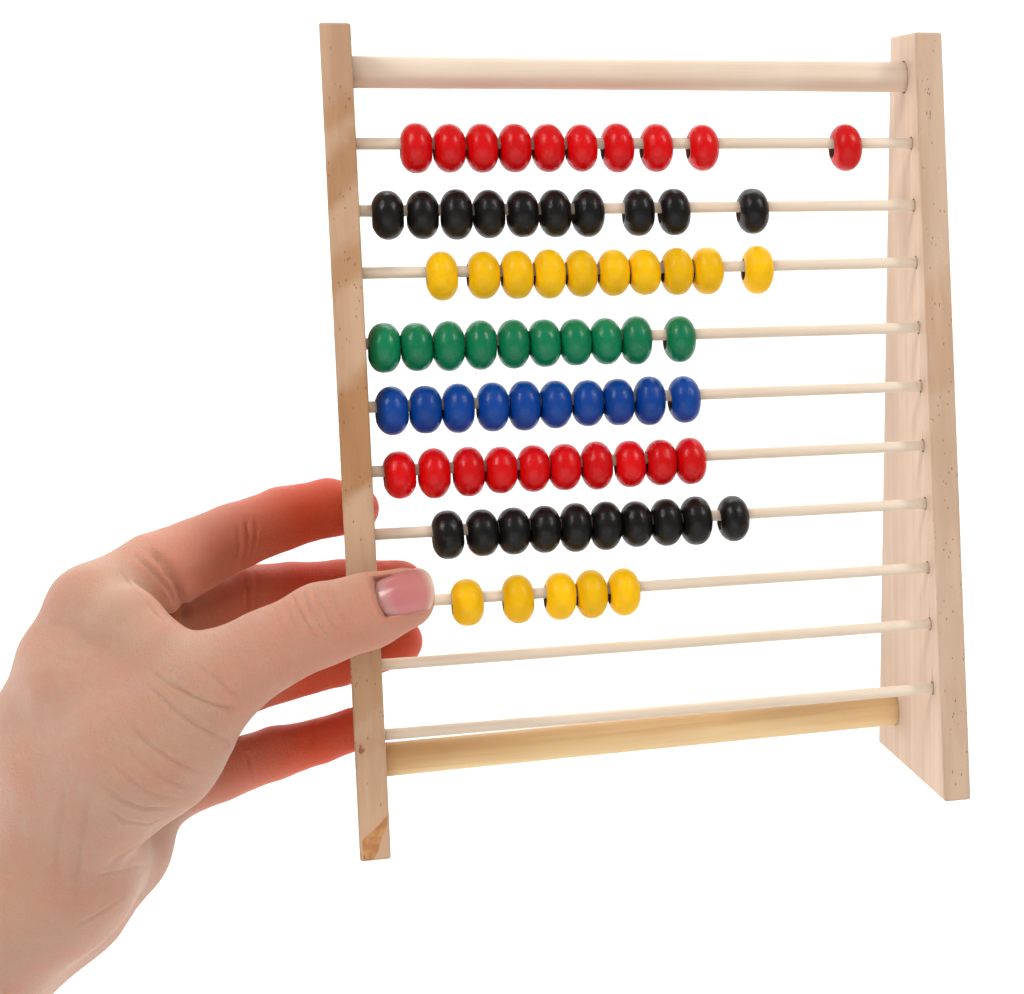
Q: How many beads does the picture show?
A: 75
